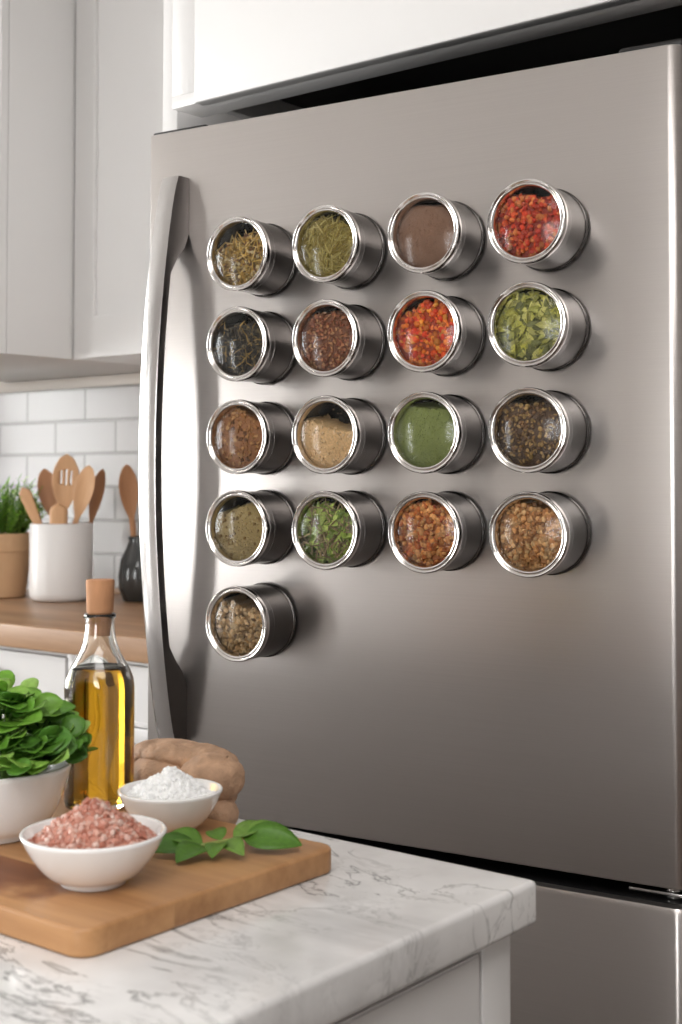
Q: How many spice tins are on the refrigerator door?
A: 17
